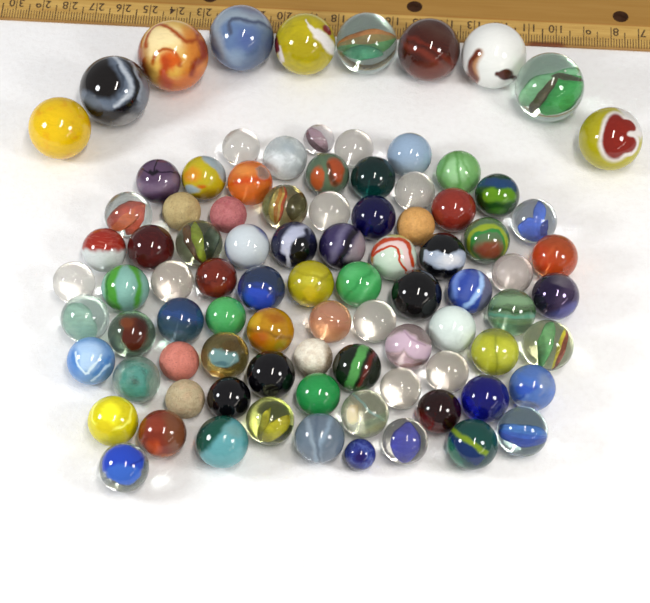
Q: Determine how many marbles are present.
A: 91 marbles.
